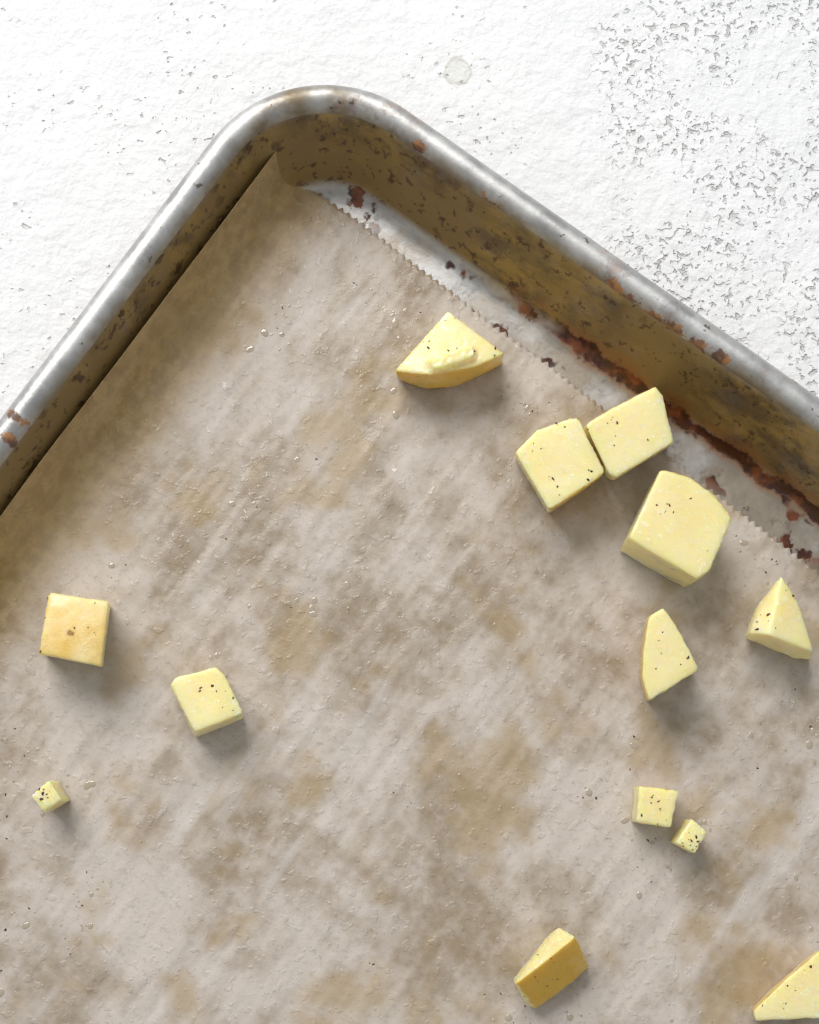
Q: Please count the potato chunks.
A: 13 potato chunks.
